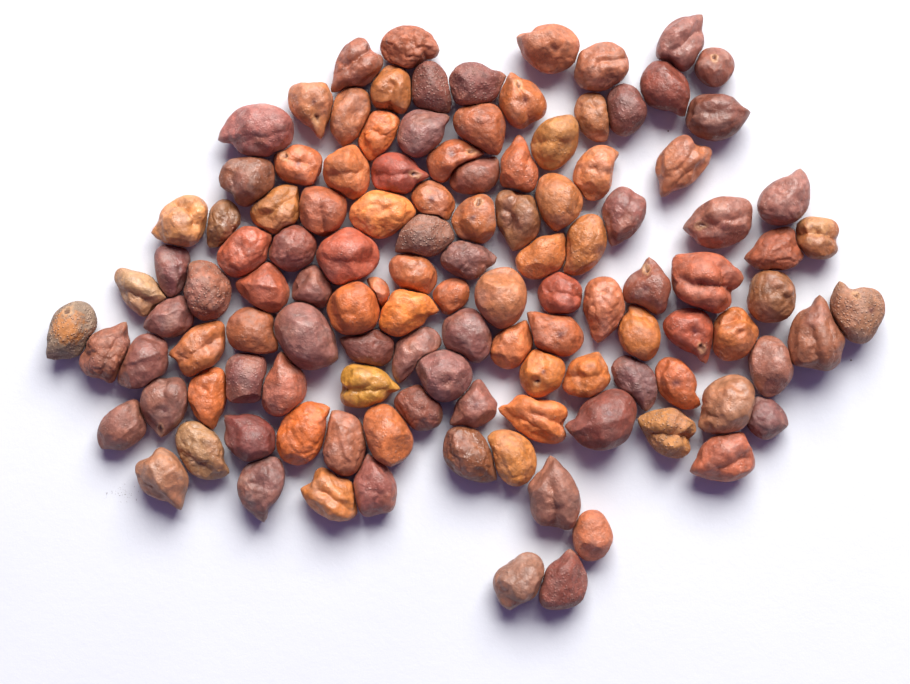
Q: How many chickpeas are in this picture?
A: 119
